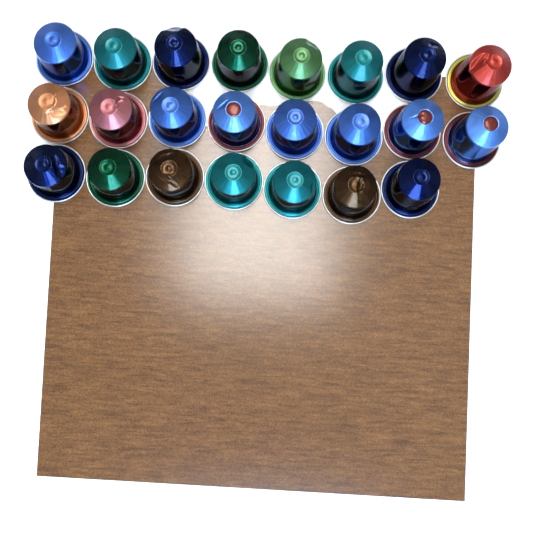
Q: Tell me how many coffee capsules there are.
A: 23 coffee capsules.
